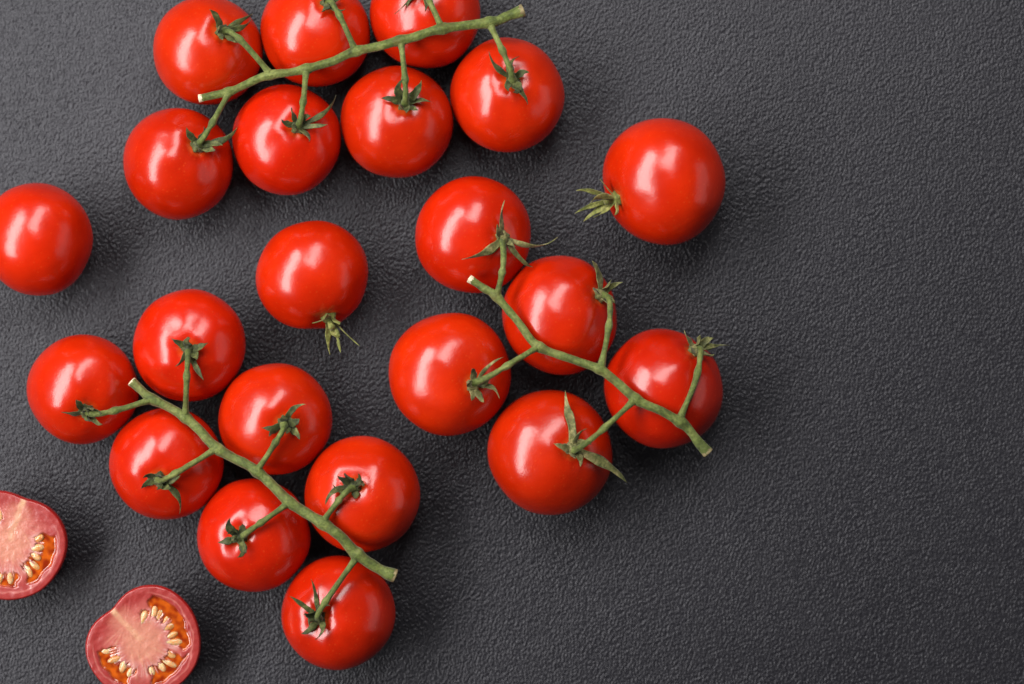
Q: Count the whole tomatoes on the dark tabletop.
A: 22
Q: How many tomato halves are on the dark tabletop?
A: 2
